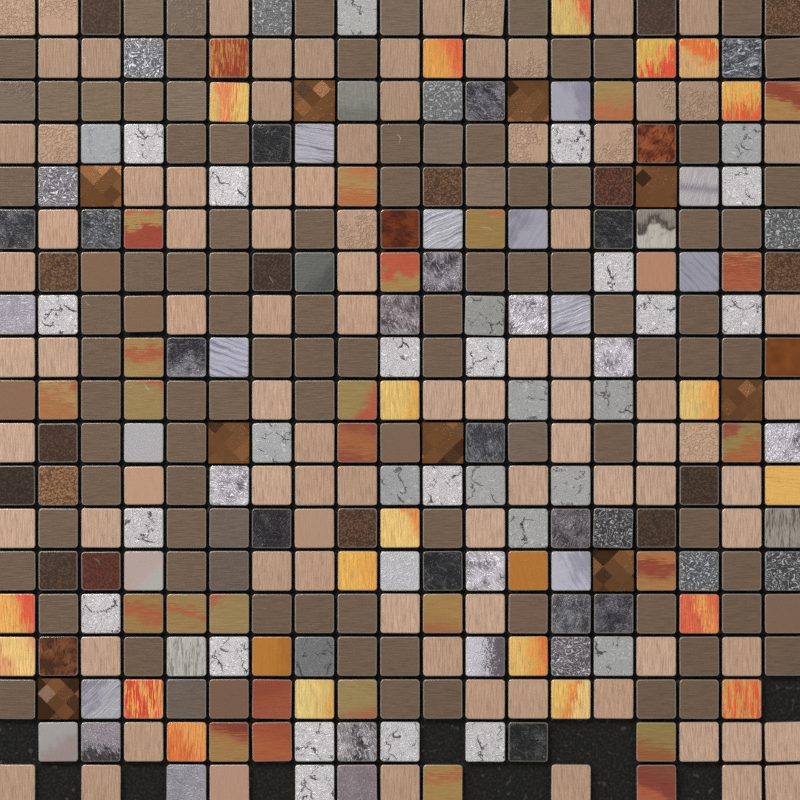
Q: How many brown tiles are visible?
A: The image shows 125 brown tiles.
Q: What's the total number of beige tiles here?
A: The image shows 90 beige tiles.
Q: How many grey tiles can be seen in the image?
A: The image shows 86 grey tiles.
